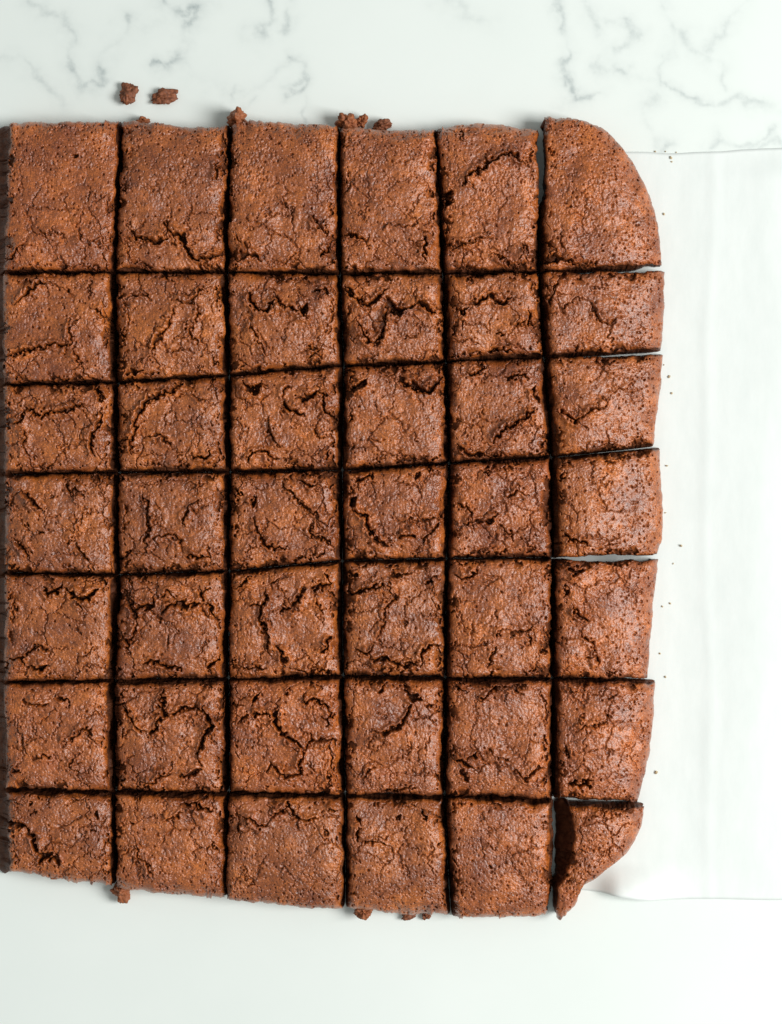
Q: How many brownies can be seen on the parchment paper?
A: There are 42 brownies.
